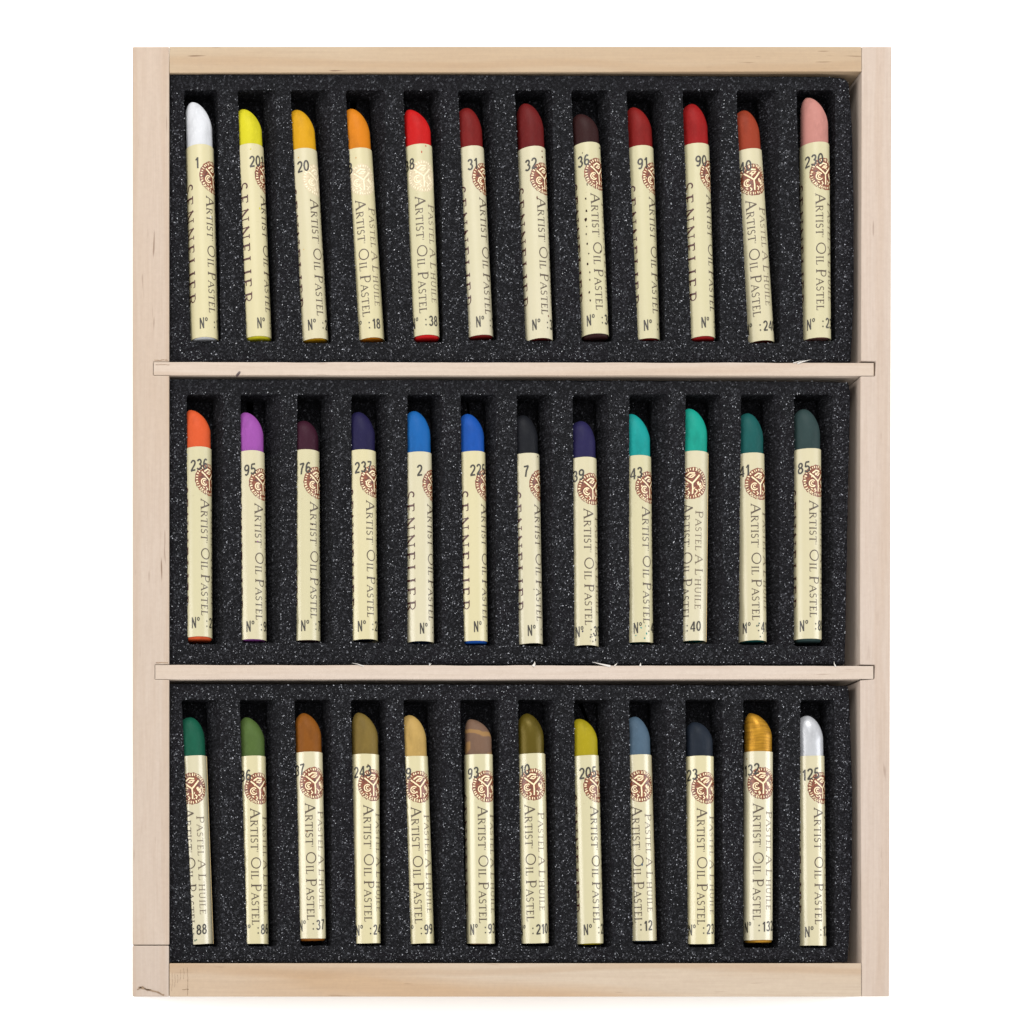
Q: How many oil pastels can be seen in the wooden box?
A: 36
